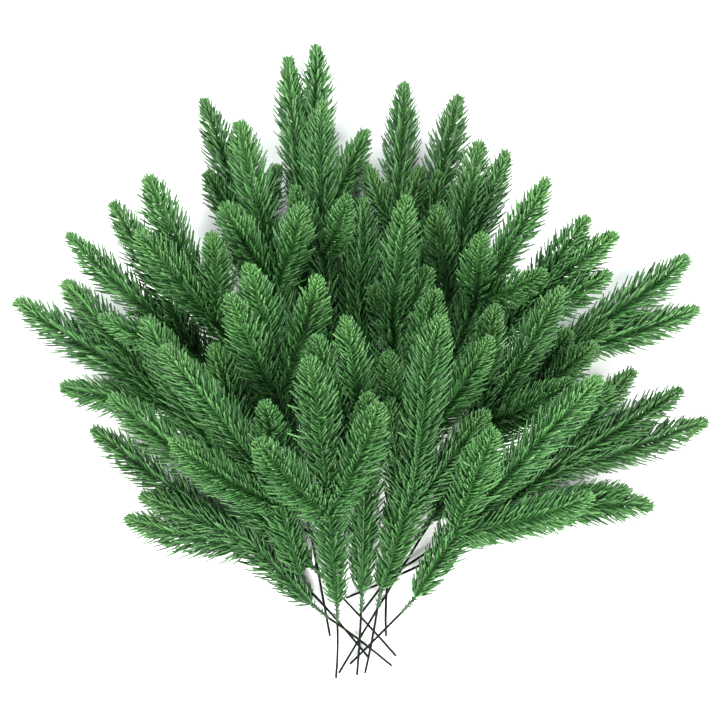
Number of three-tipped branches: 28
